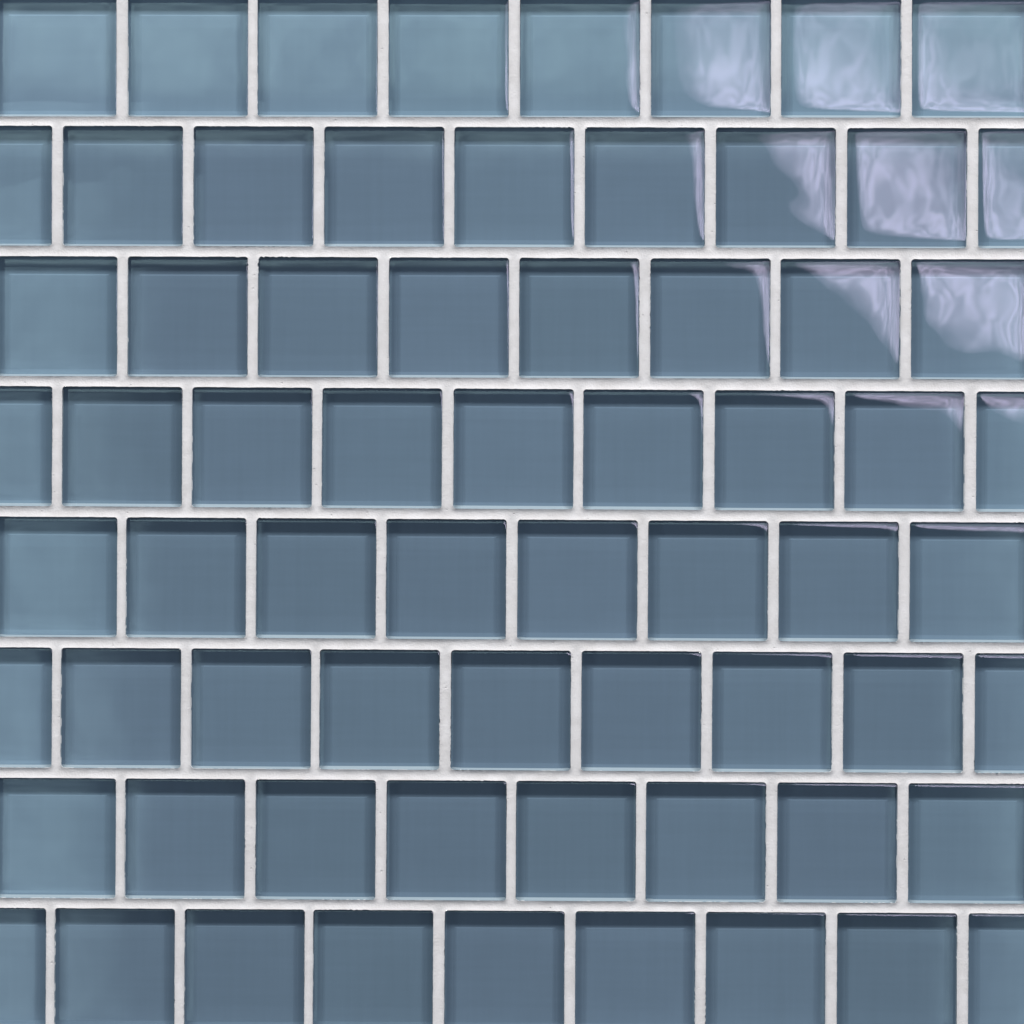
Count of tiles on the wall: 68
